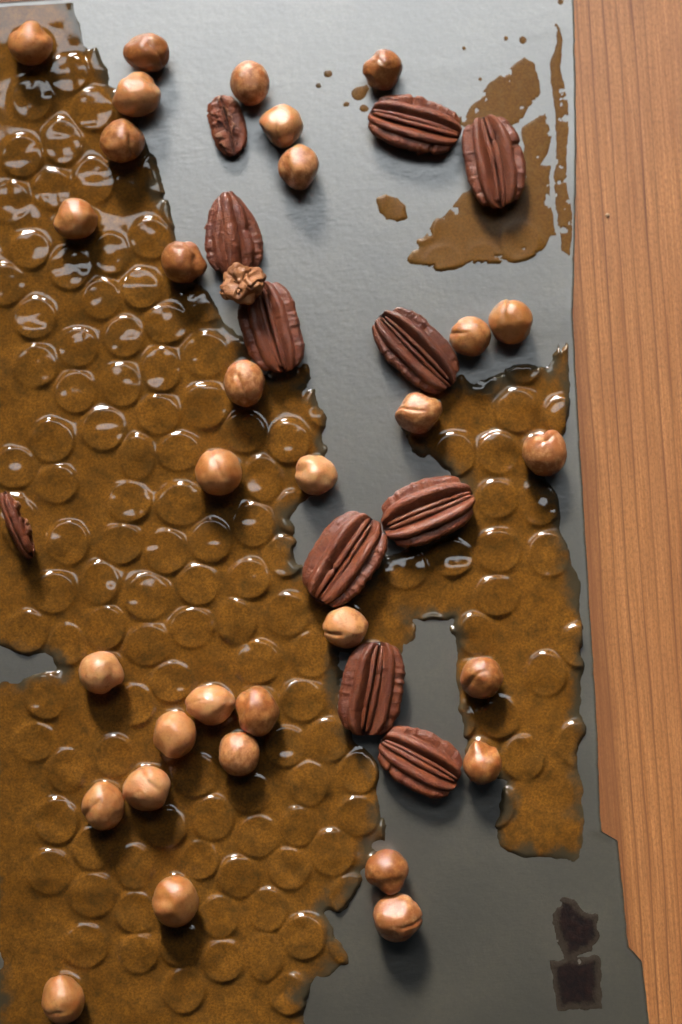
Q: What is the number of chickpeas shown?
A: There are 31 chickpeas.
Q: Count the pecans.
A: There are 11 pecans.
